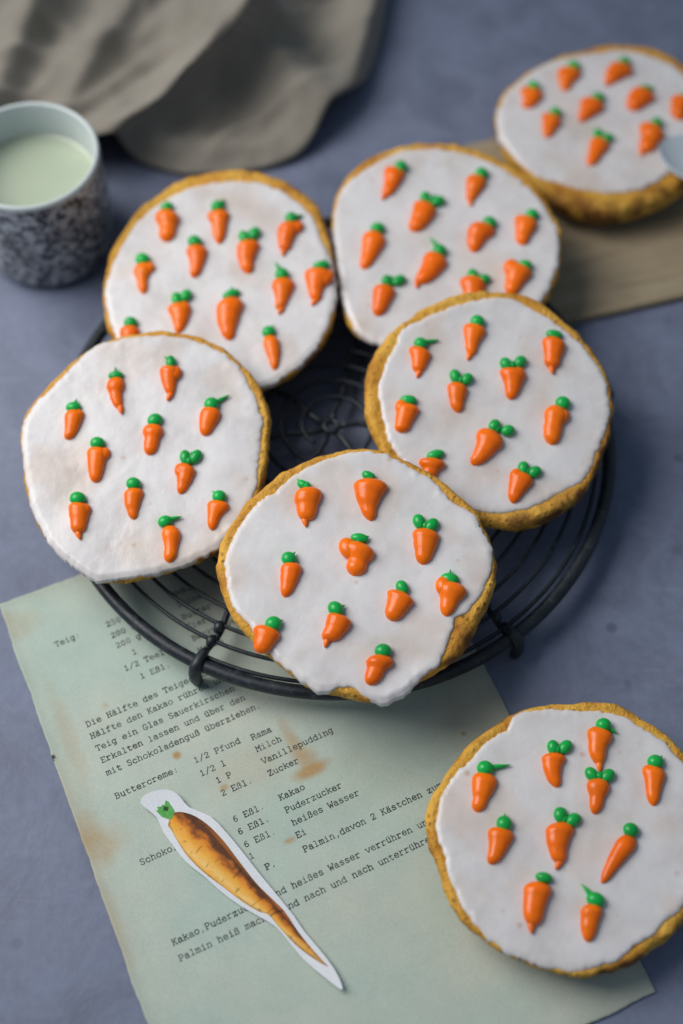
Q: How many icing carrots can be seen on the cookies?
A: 72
